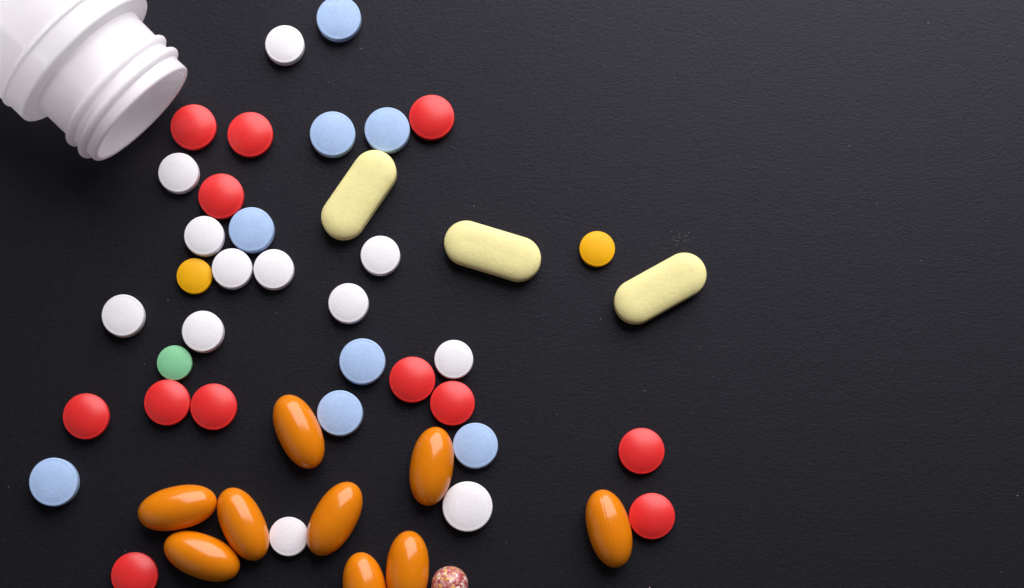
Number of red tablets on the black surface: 12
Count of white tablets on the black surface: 12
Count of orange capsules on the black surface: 9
